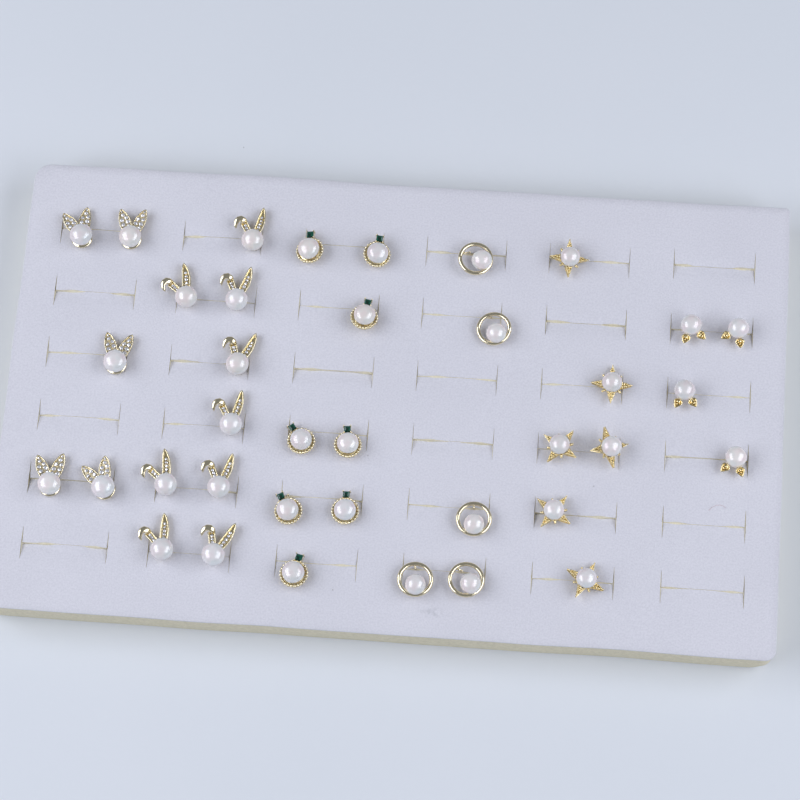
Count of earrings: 37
